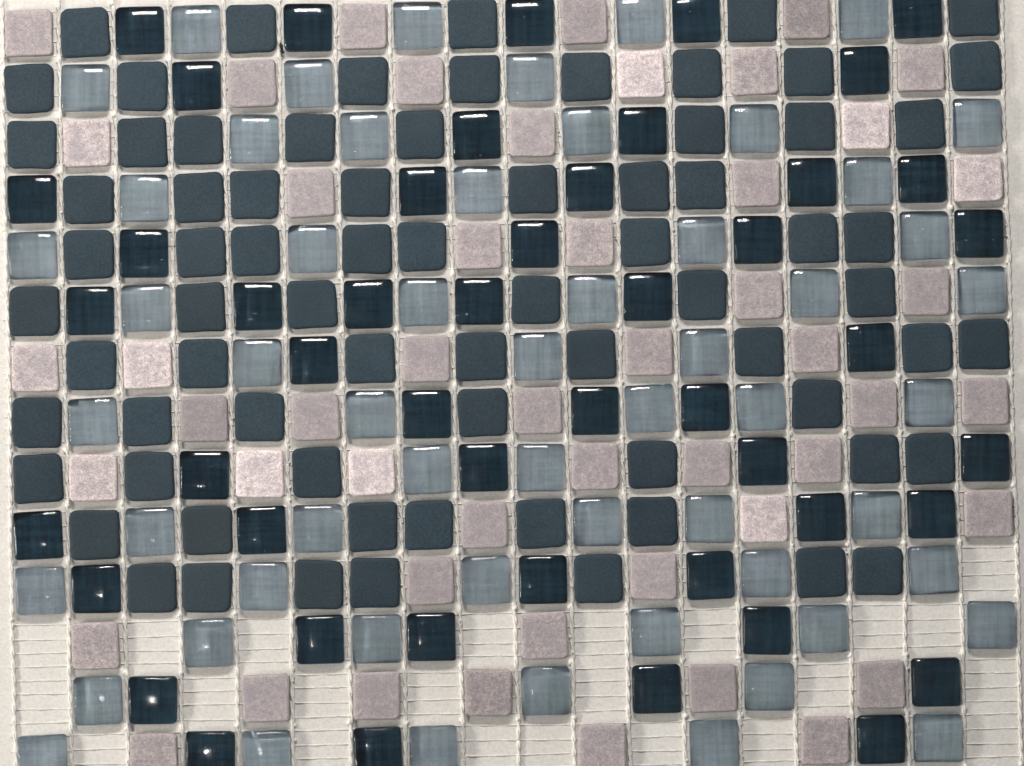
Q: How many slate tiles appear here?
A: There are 74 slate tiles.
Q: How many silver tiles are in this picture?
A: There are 57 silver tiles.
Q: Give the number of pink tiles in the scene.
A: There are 50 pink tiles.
